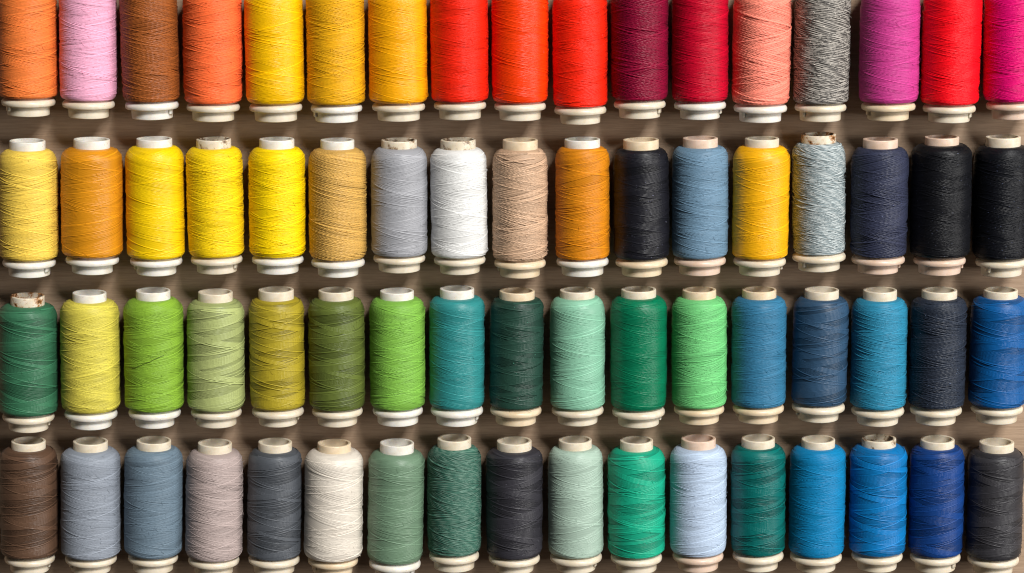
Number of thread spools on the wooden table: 68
